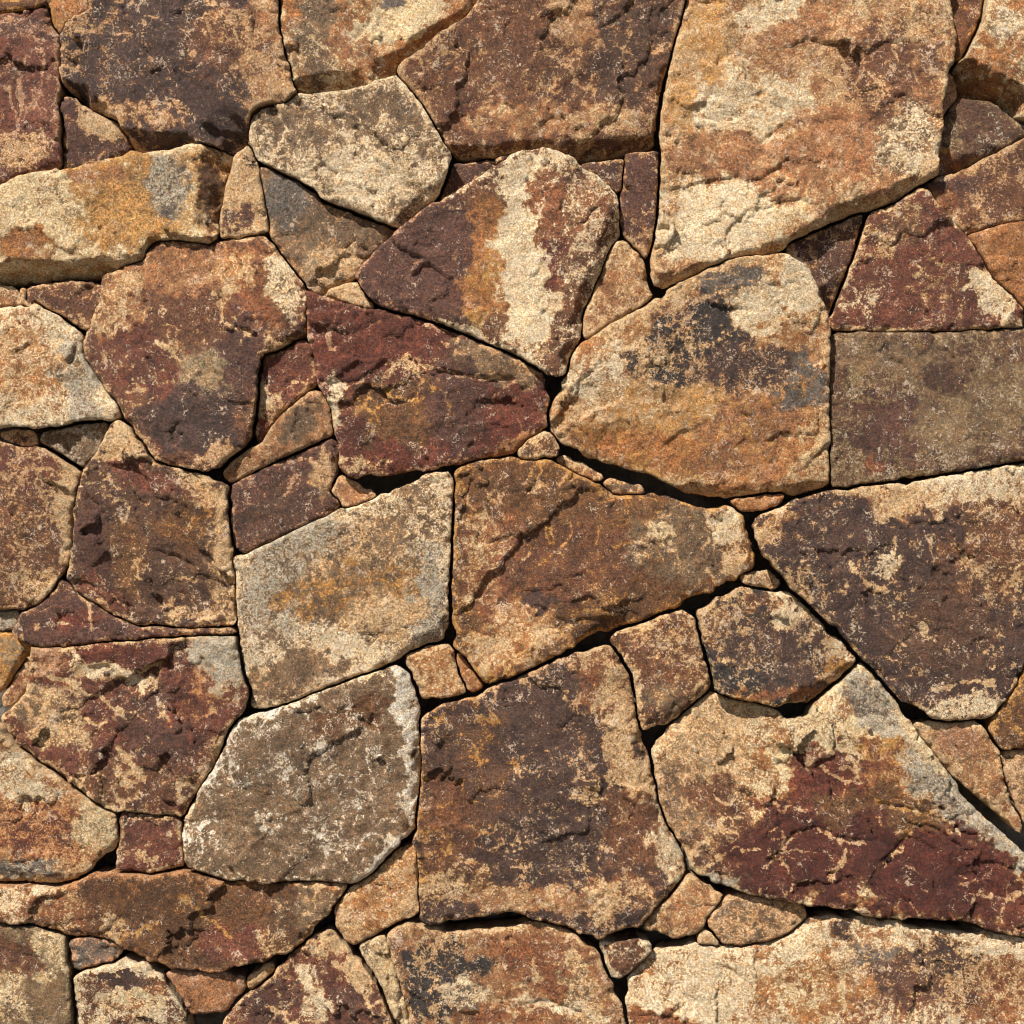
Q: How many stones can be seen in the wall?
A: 81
